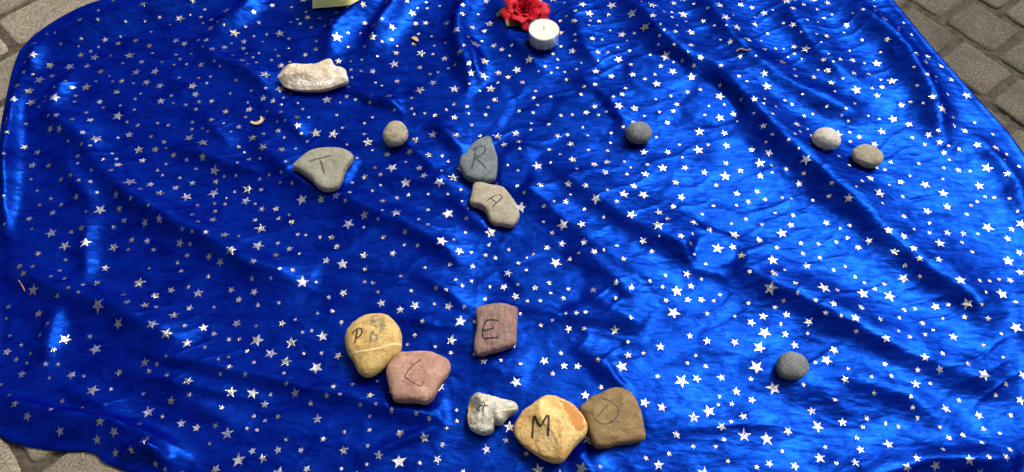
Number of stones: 15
